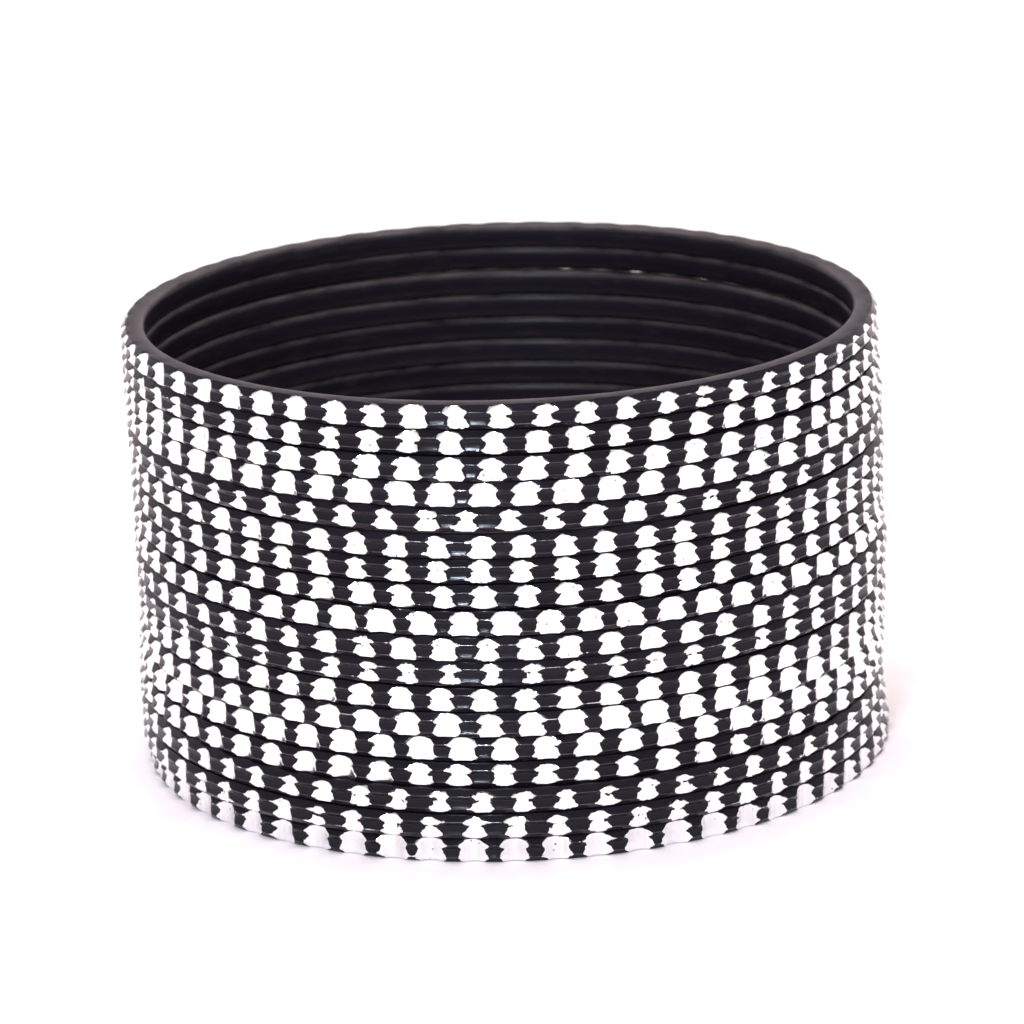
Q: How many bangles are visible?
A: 18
